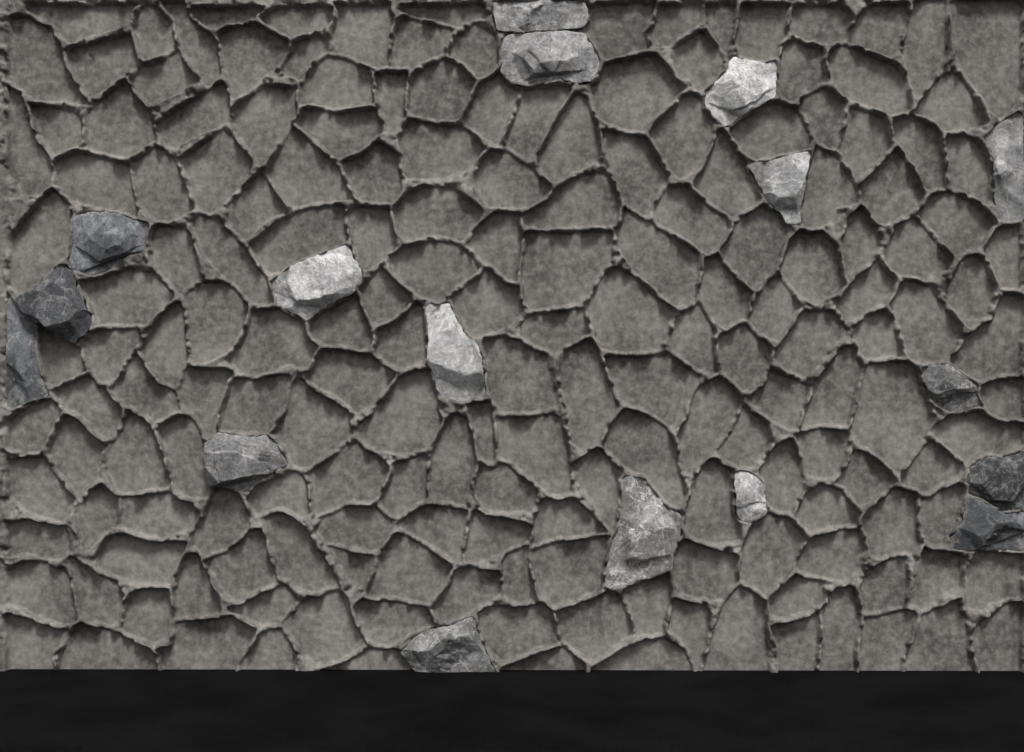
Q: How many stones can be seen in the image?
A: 17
